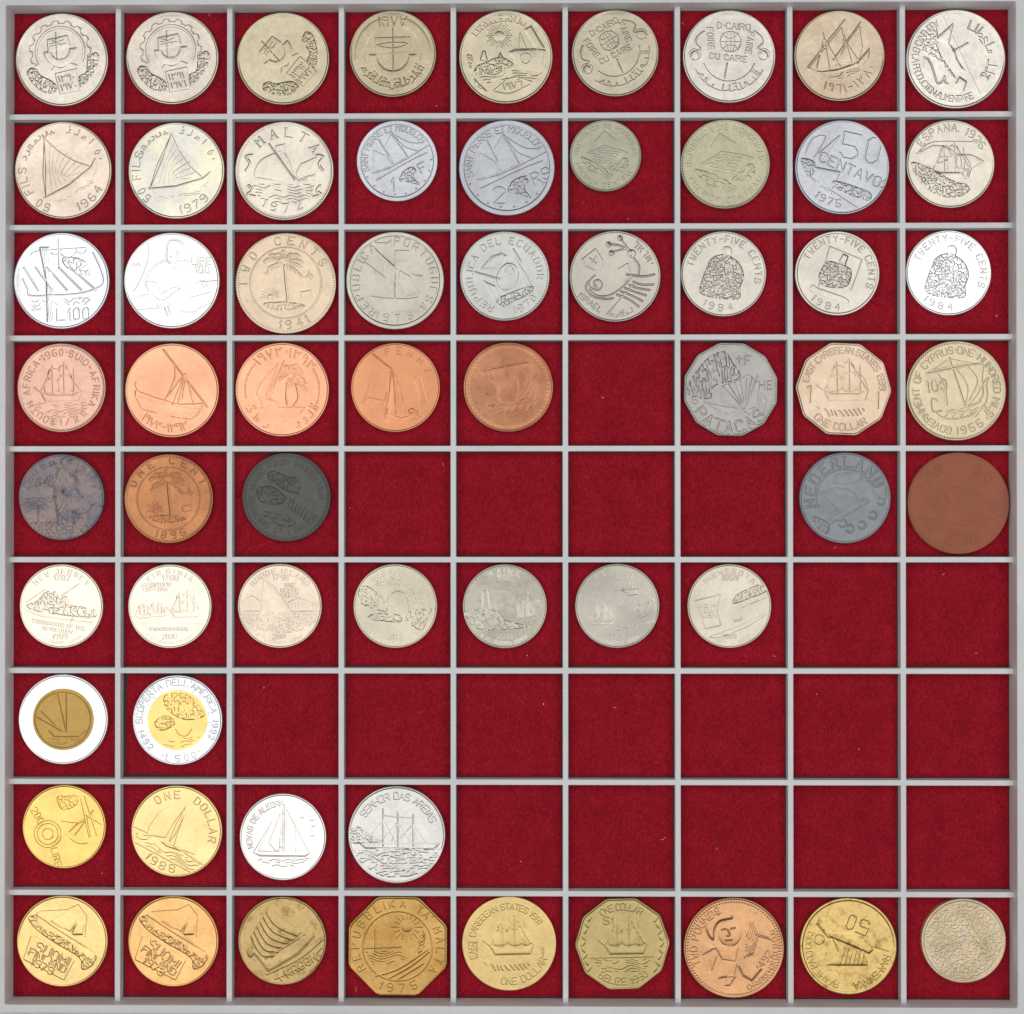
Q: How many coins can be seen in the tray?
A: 62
